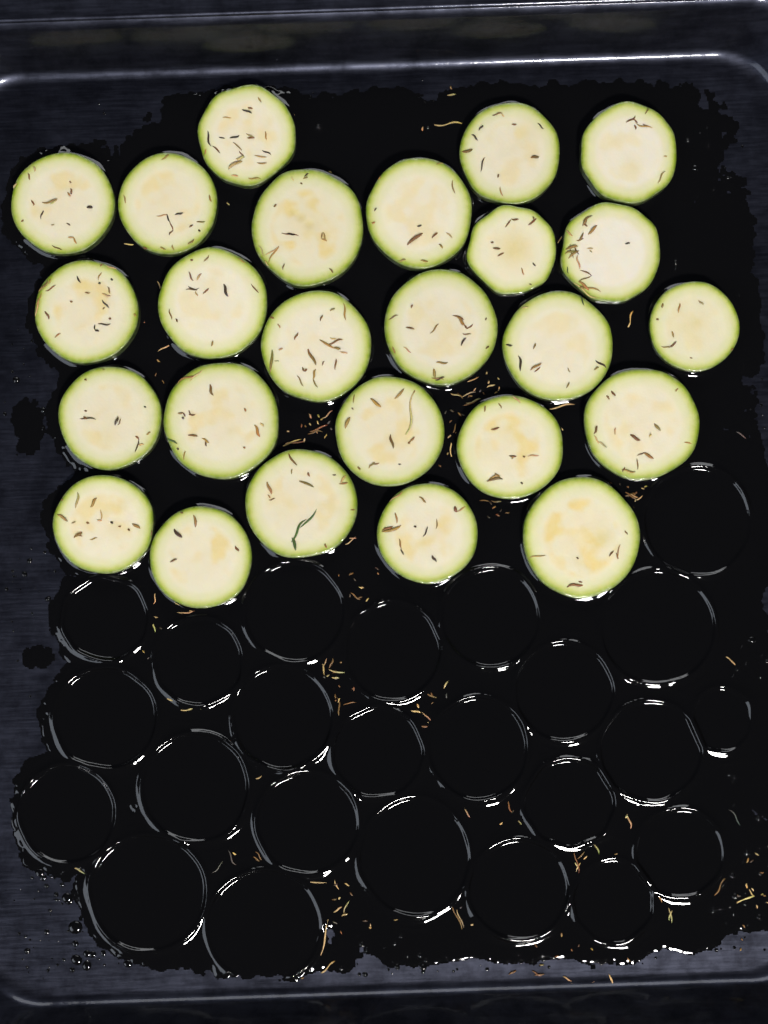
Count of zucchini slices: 25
